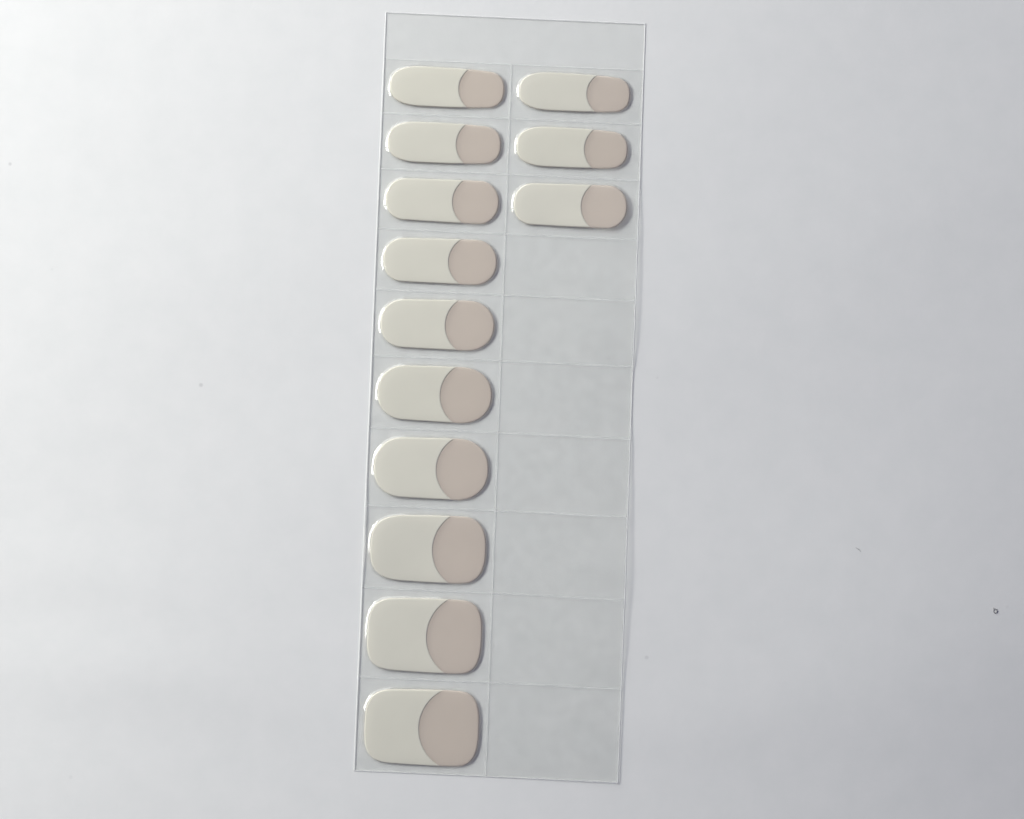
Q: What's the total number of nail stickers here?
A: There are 13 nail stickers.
